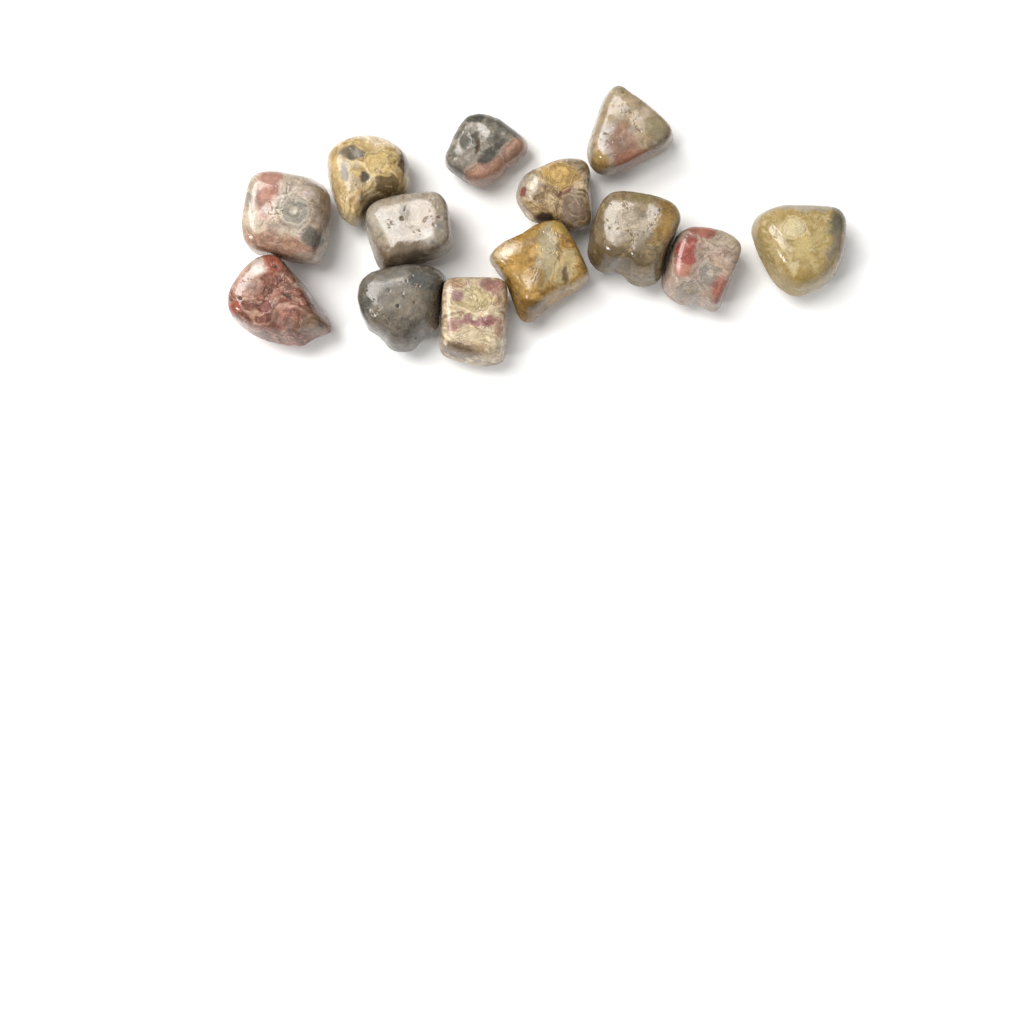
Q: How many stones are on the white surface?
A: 13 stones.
